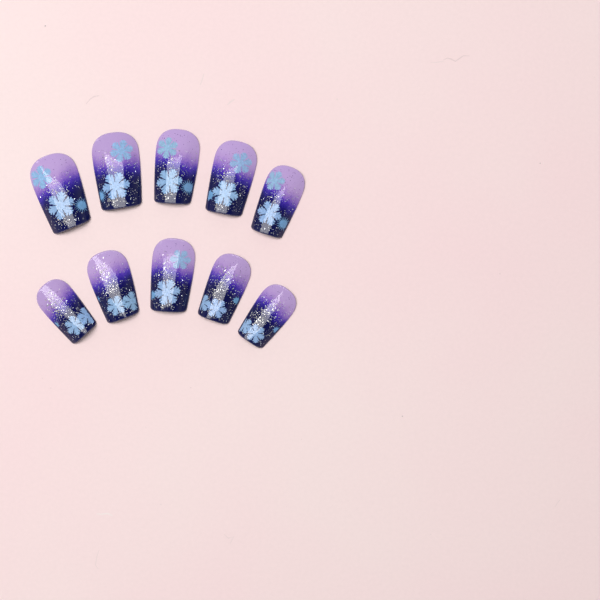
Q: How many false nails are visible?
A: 10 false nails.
